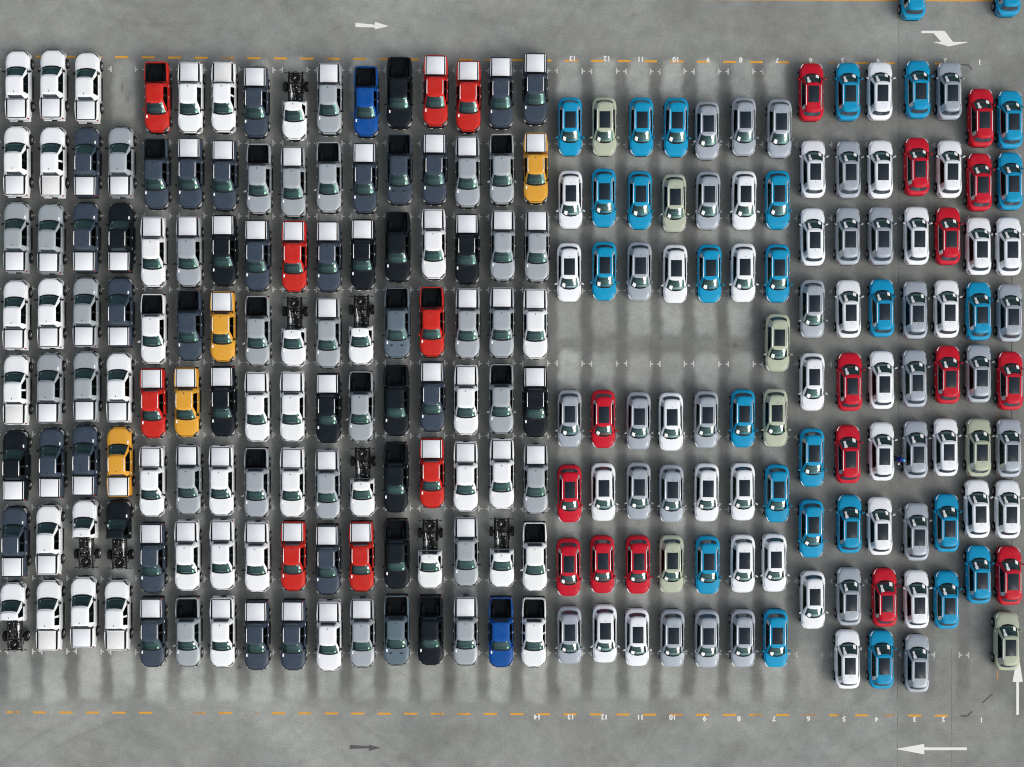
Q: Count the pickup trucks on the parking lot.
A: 118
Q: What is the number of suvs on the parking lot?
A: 112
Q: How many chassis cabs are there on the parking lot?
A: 9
